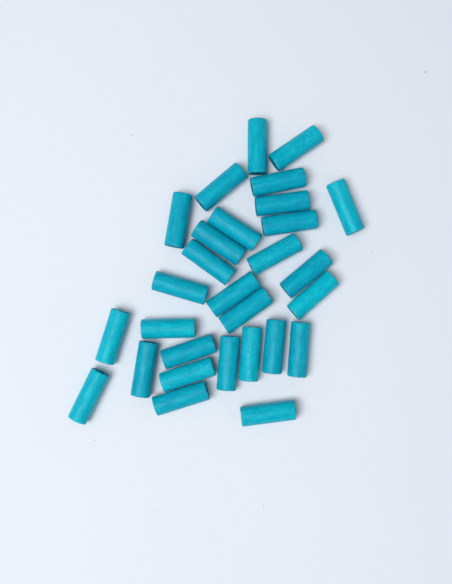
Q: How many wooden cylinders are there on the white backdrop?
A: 29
